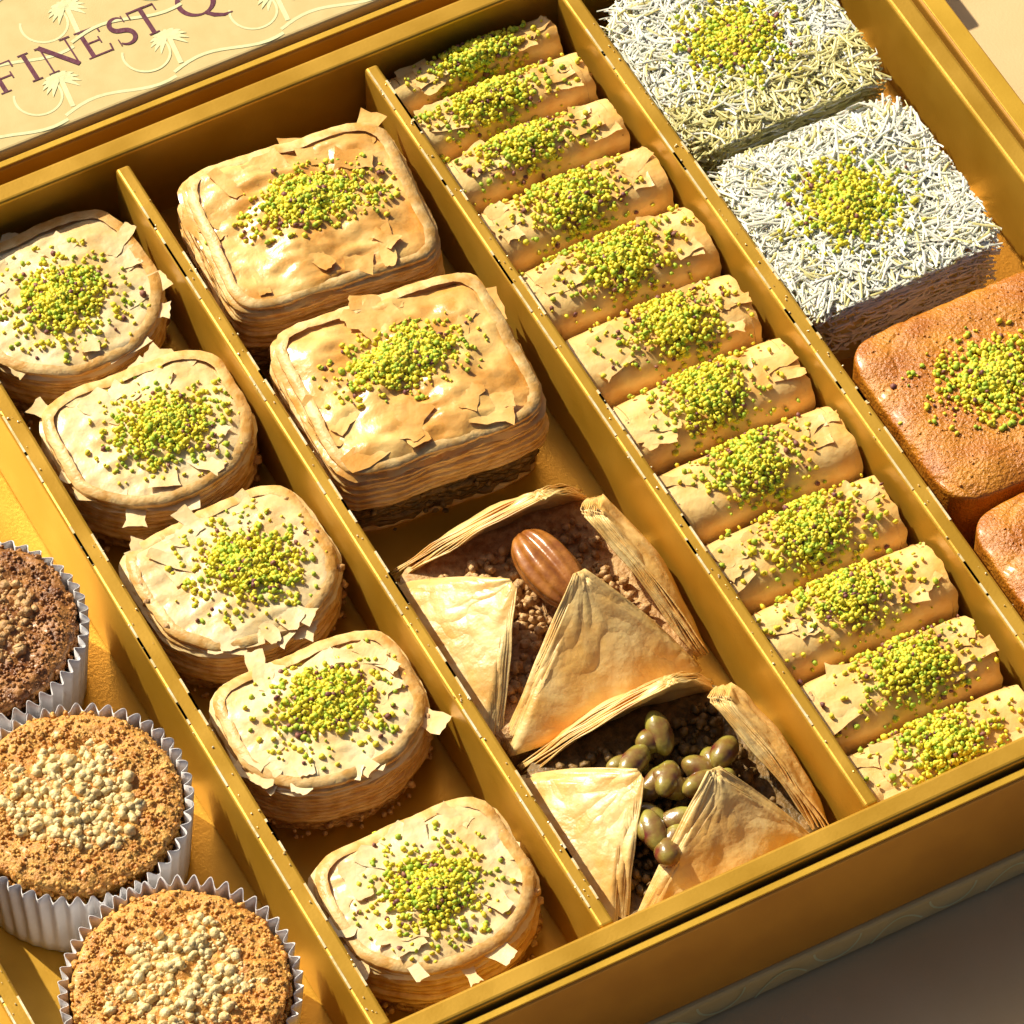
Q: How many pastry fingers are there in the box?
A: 12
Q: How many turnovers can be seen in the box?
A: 5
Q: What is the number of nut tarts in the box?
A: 3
